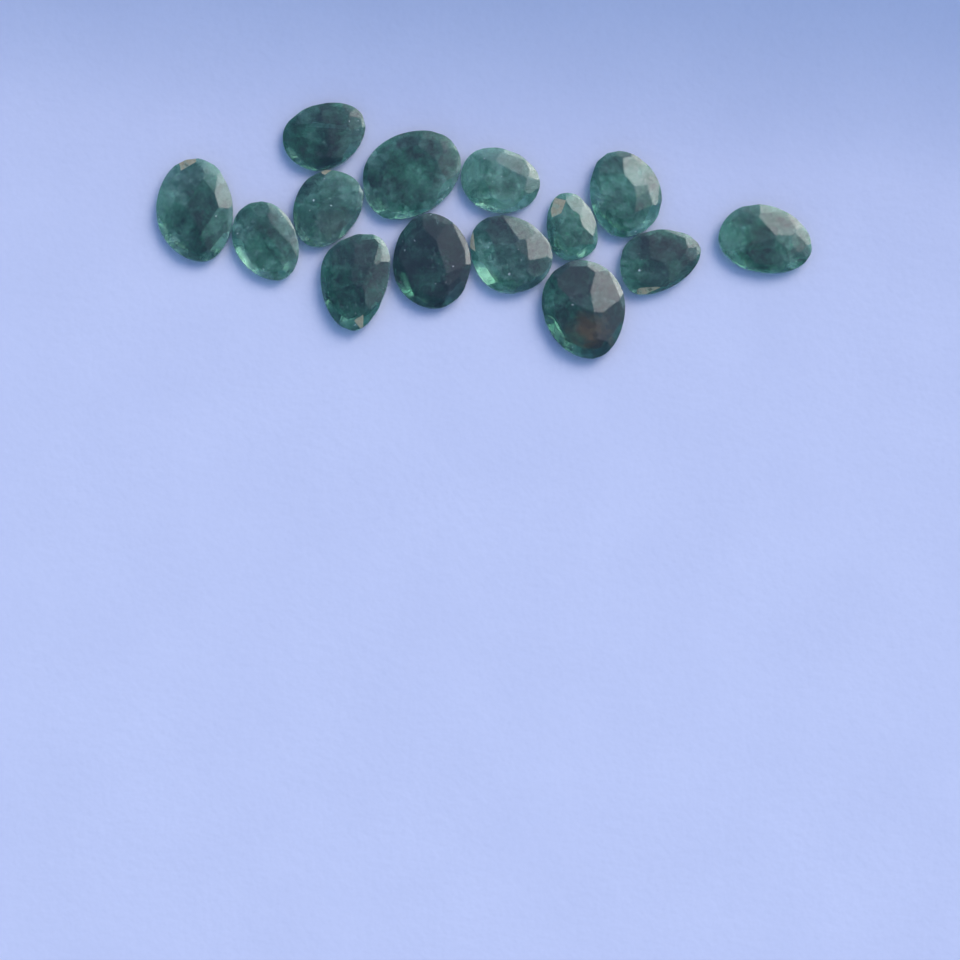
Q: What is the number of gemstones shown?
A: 14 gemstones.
